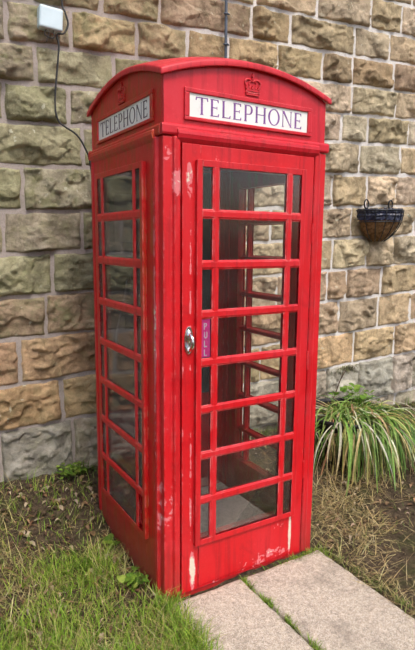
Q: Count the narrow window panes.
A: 31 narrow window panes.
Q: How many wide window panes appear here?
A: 16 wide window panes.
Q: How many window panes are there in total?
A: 47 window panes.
